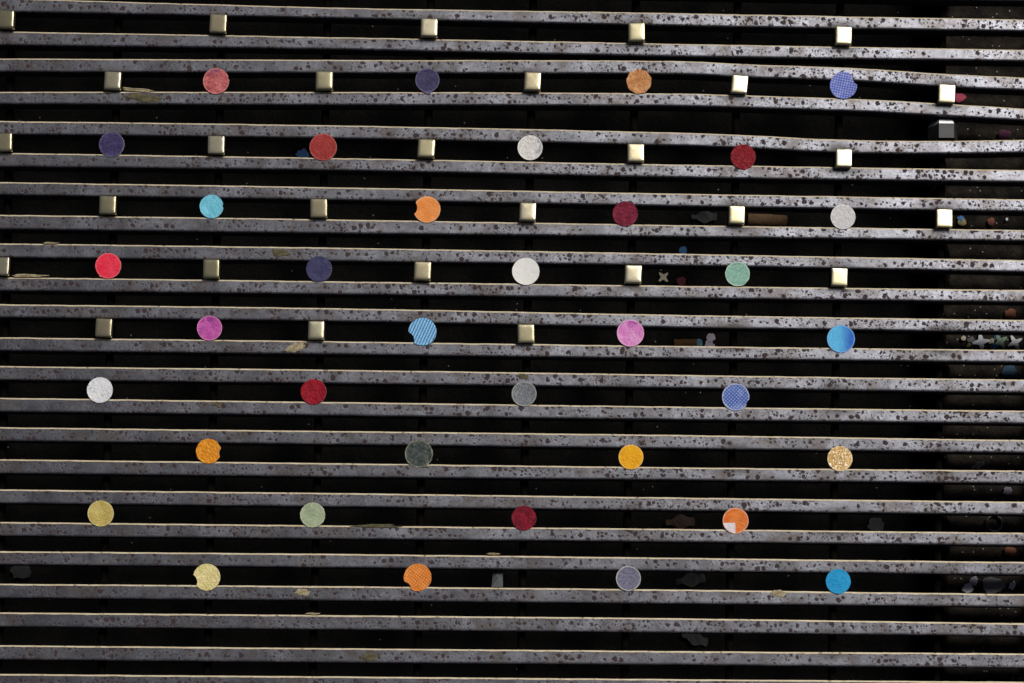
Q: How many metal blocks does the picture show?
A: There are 28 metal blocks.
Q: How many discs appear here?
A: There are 36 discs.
